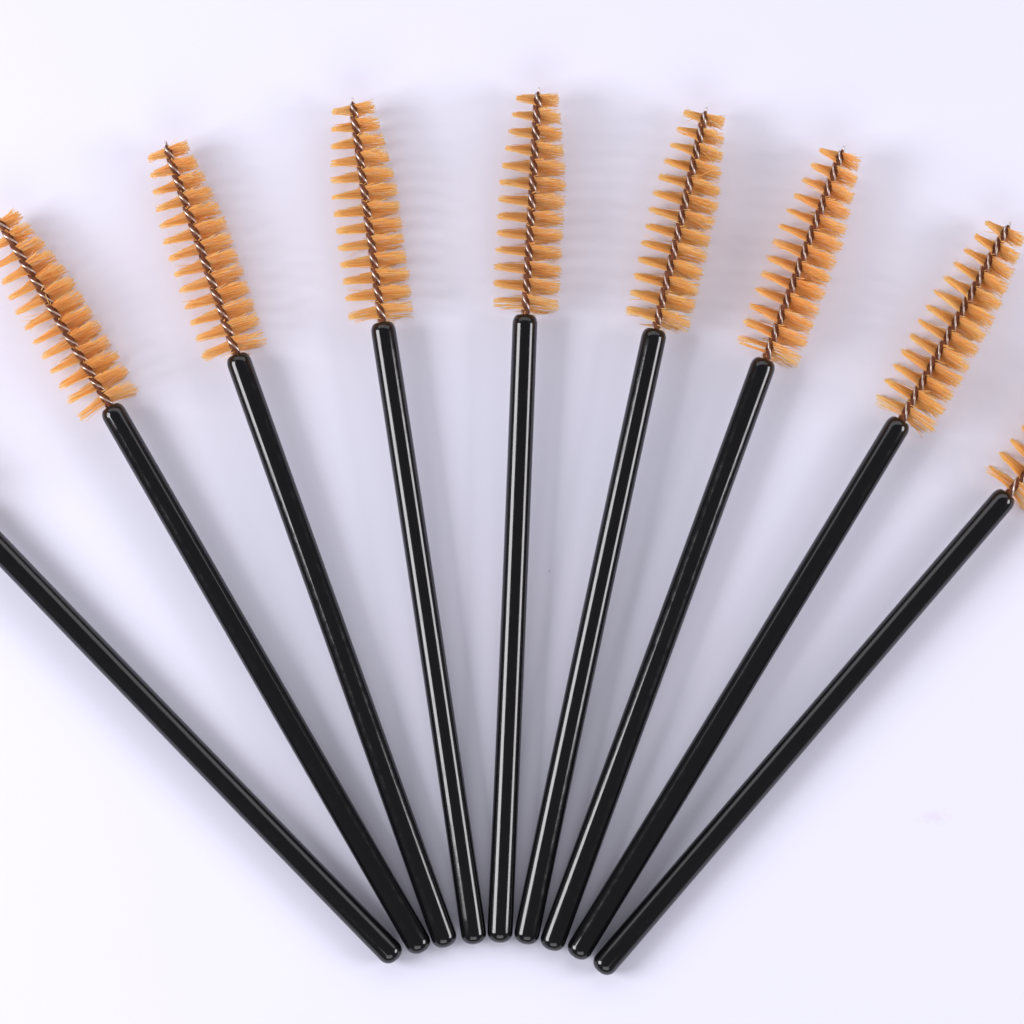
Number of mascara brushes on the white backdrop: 9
